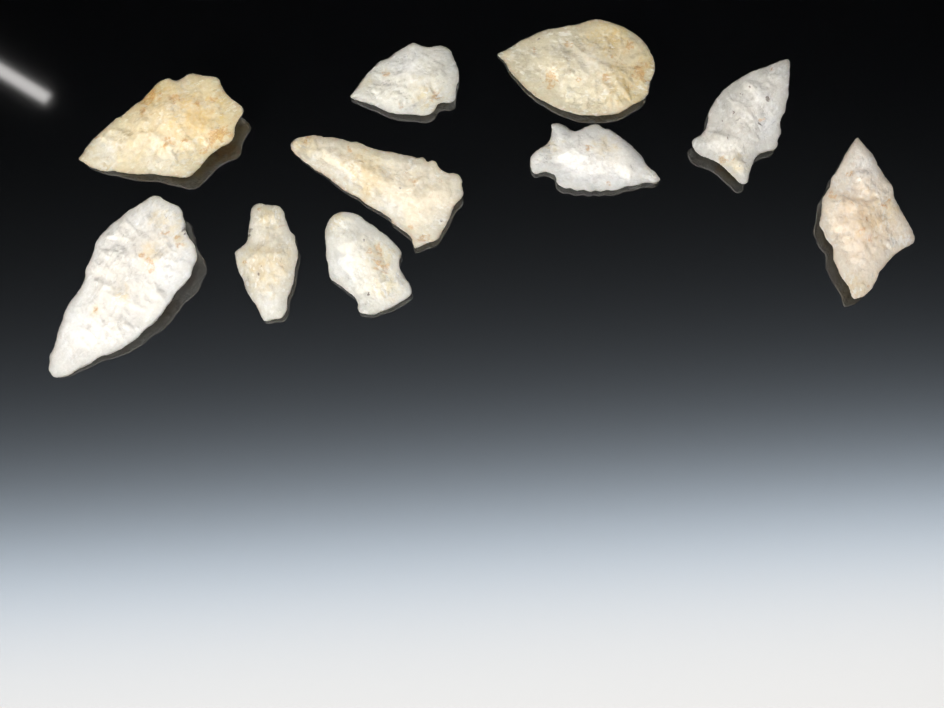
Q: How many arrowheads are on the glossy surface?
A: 10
